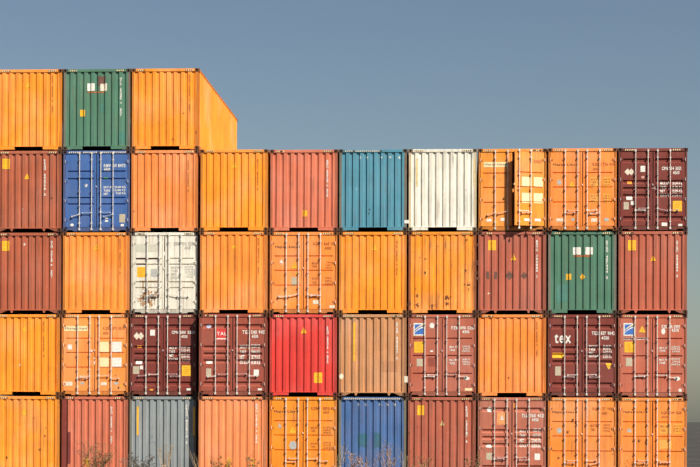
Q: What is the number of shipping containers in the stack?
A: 43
